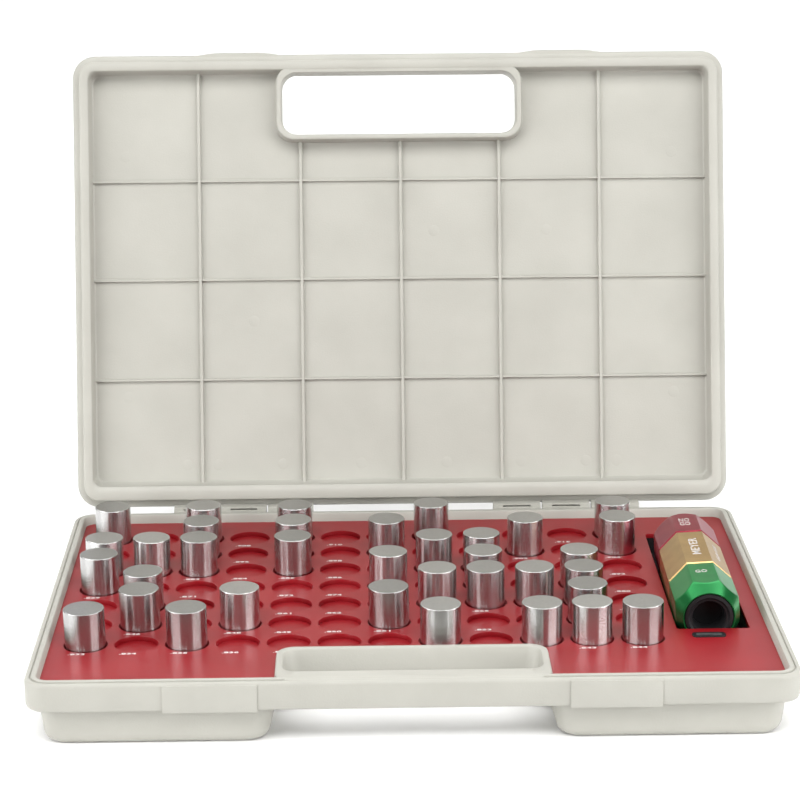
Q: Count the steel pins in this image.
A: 35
